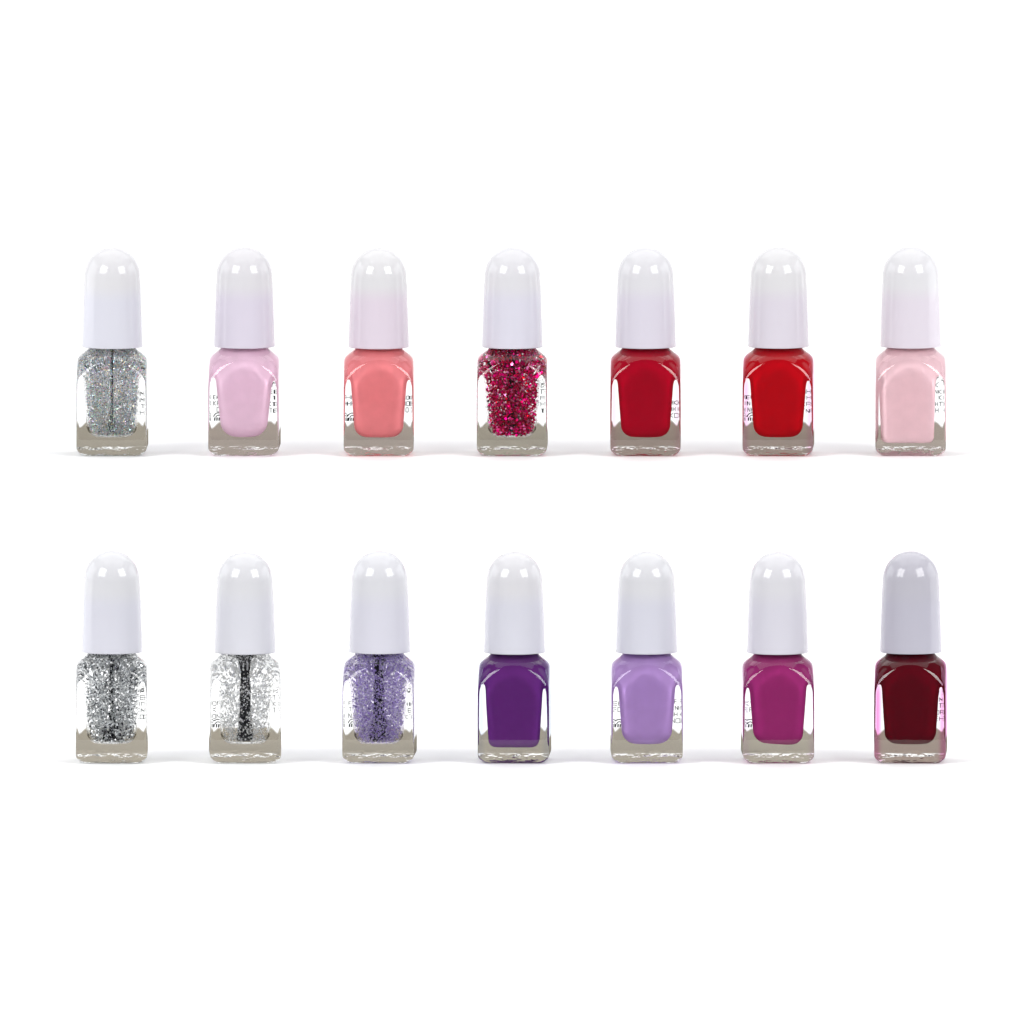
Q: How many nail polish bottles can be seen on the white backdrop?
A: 14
